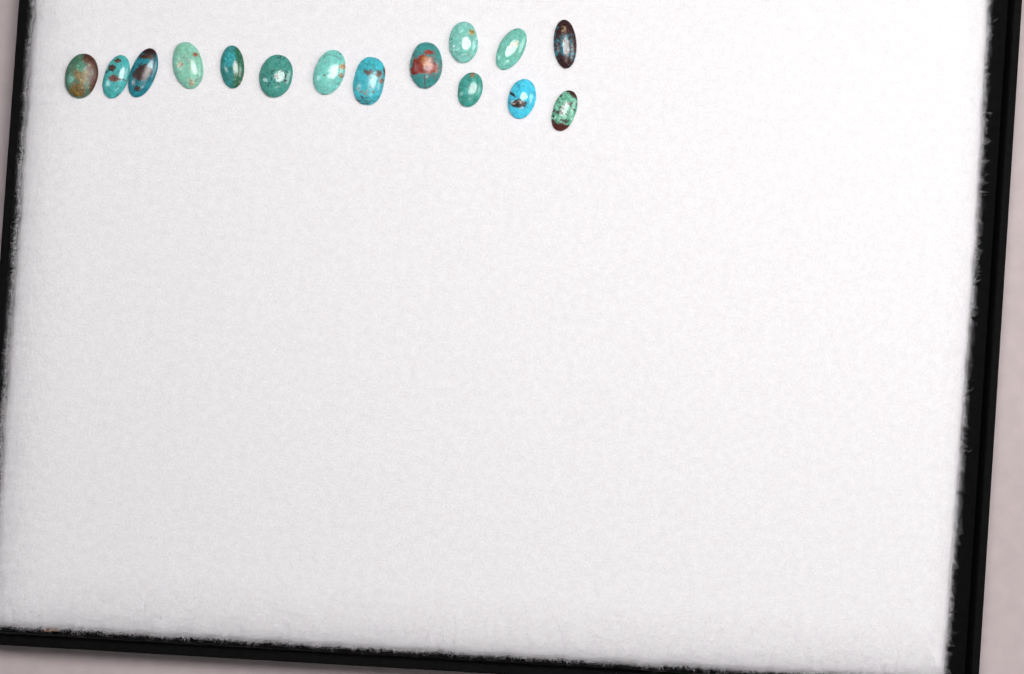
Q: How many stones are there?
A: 15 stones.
